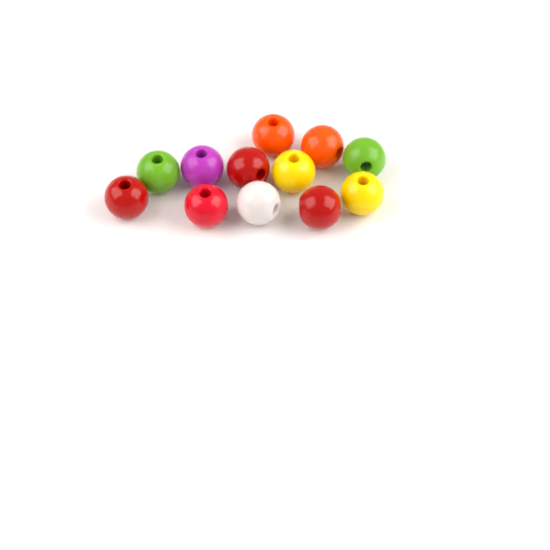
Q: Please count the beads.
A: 12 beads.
